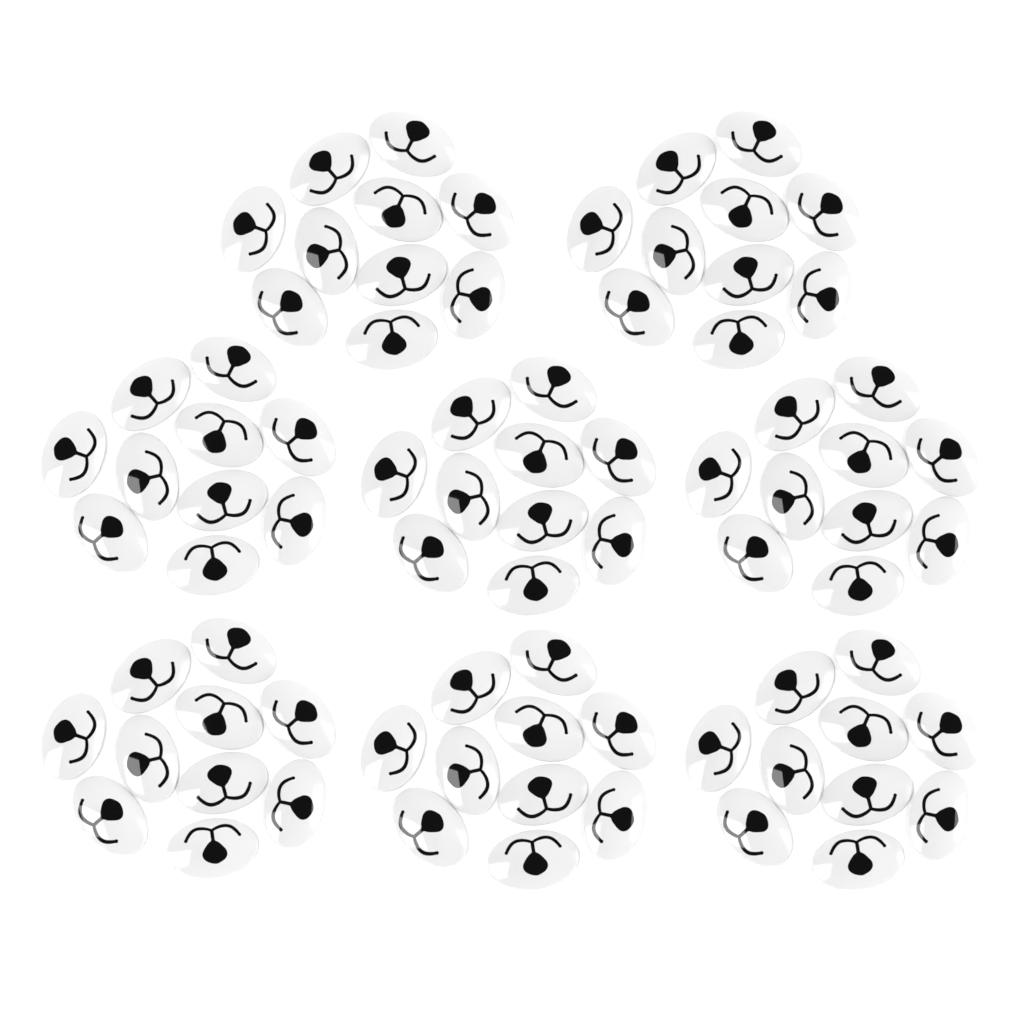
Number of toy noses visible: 80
